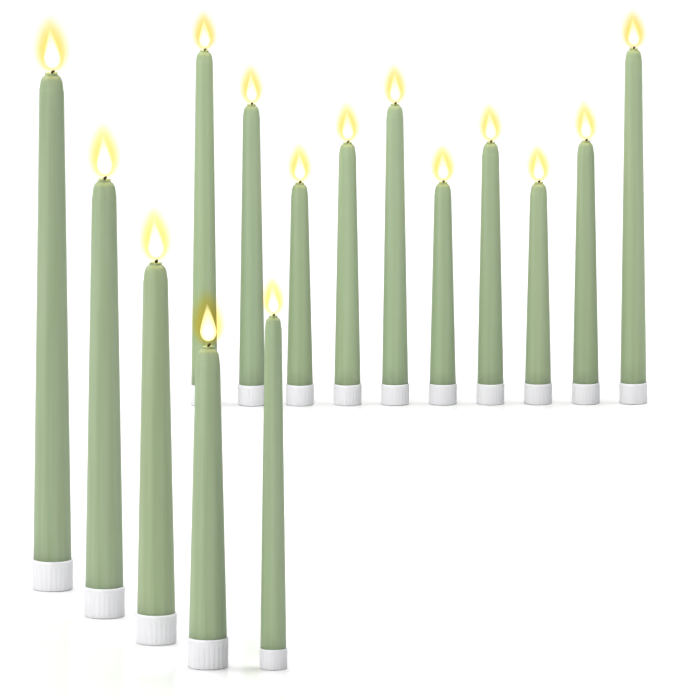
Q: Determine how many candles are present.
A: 15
